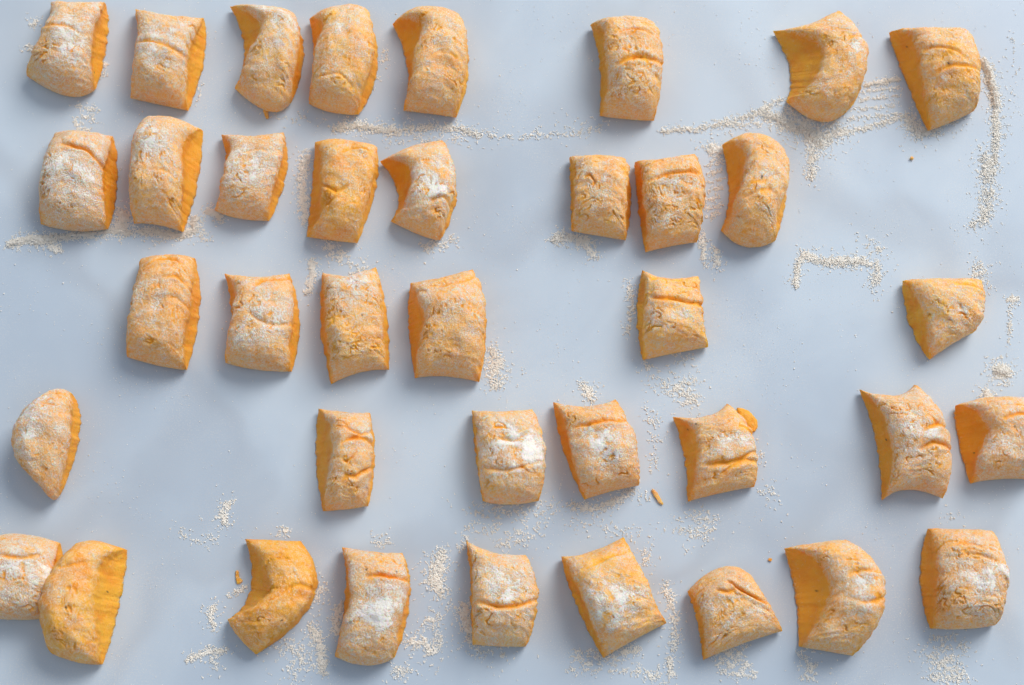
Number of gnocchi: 38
